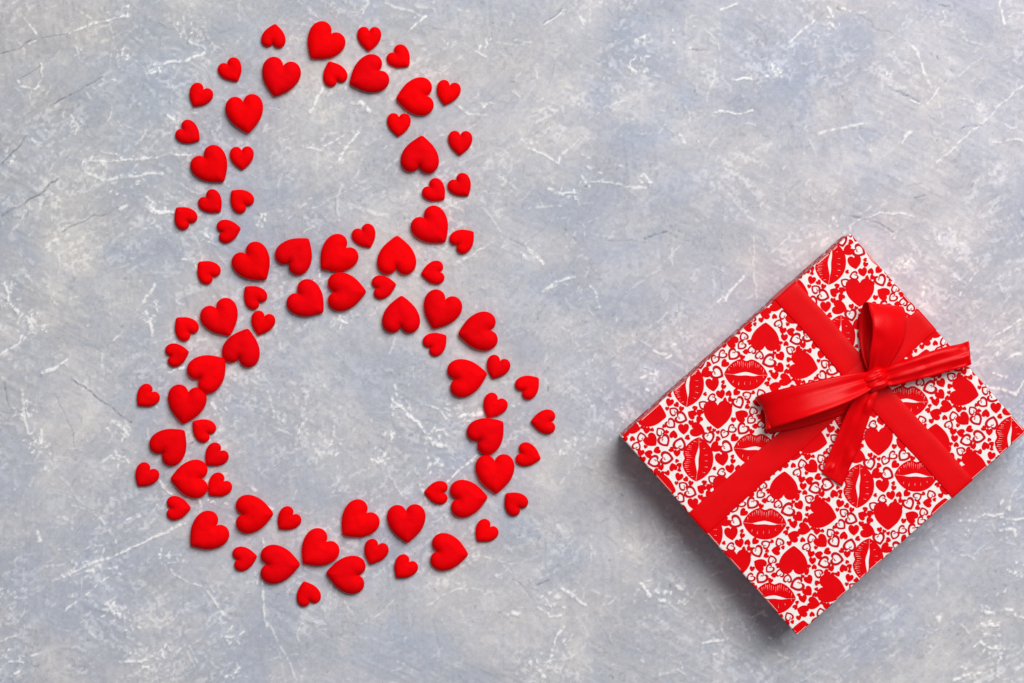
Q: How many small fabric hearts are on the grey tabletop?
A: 46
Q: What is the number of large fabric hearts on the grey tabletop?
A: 35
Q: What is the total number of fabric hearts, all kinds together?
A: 81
